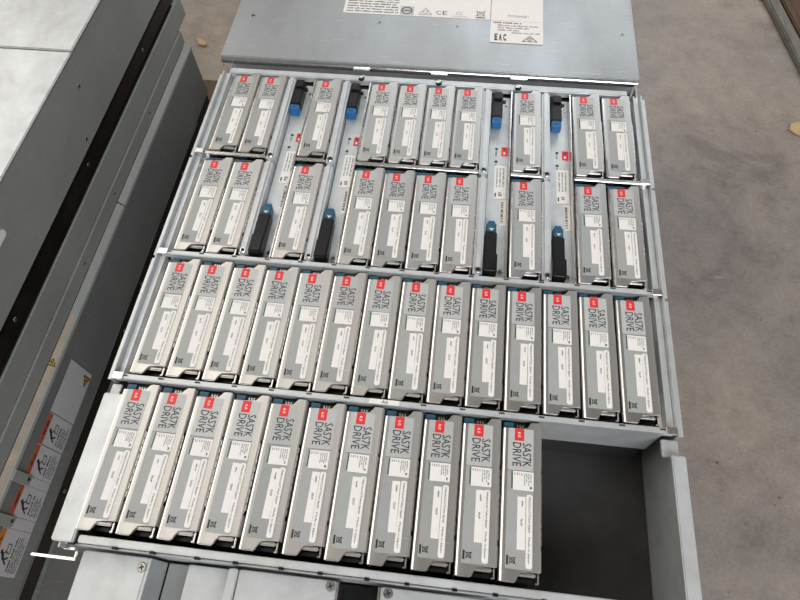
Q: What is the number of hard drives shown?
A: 45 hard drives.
